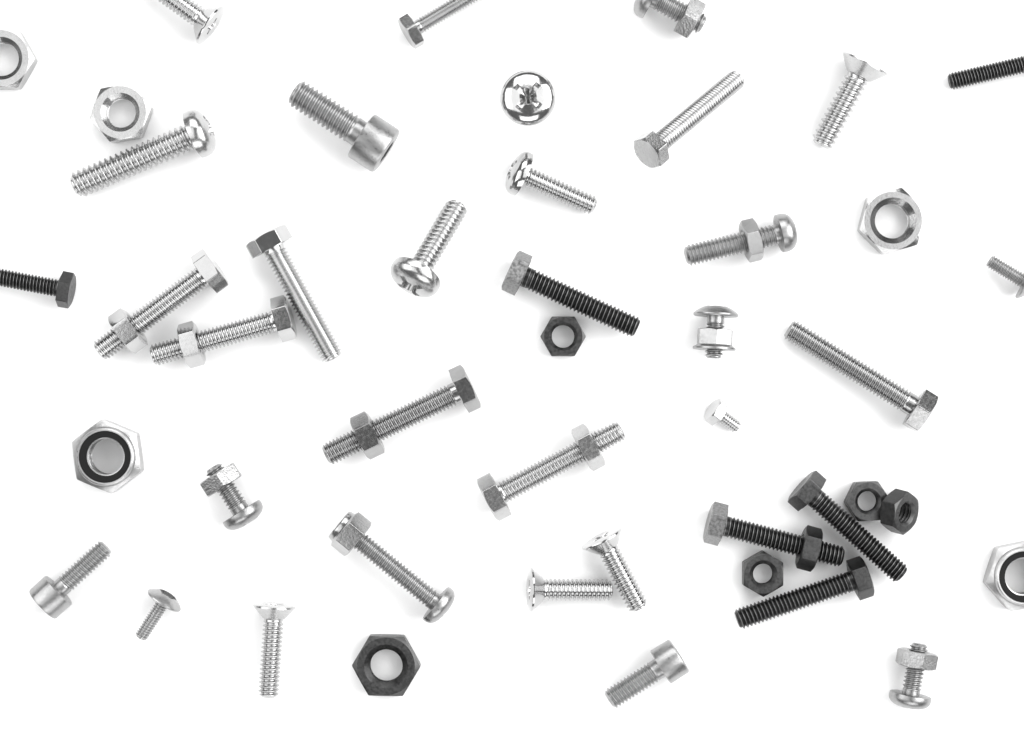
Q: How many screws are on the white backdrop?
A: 20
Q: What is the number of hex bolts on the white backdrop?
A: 15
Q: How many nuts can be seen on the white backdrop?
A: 21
